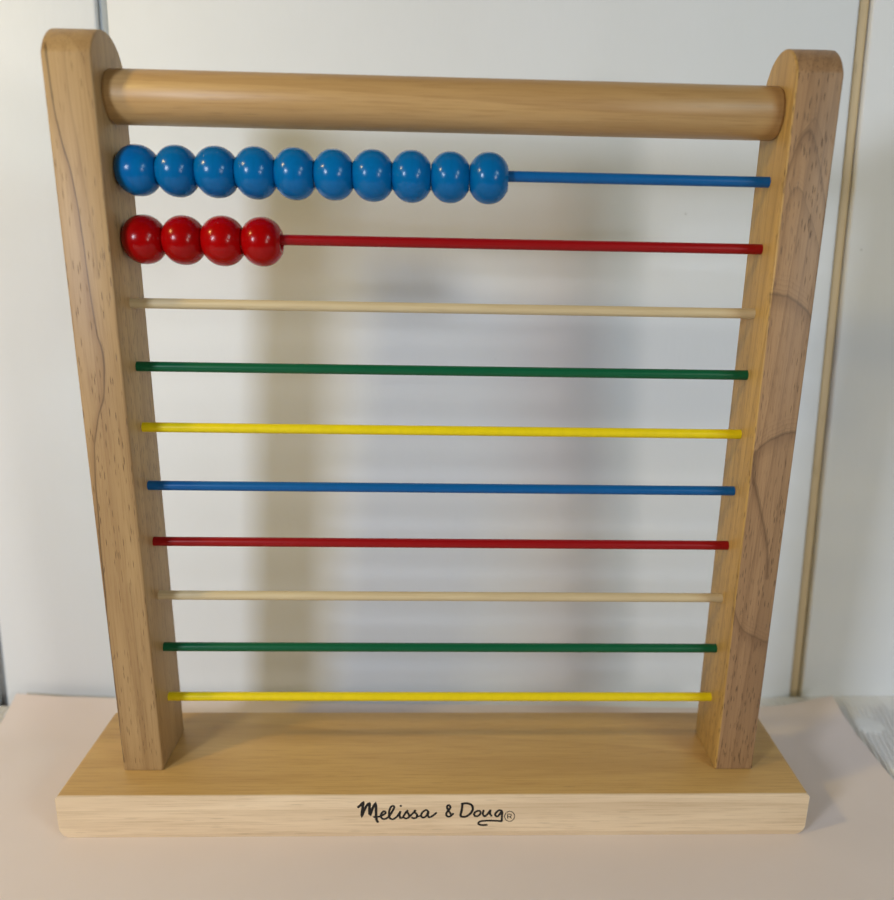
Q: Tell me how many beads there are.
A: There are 14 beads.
